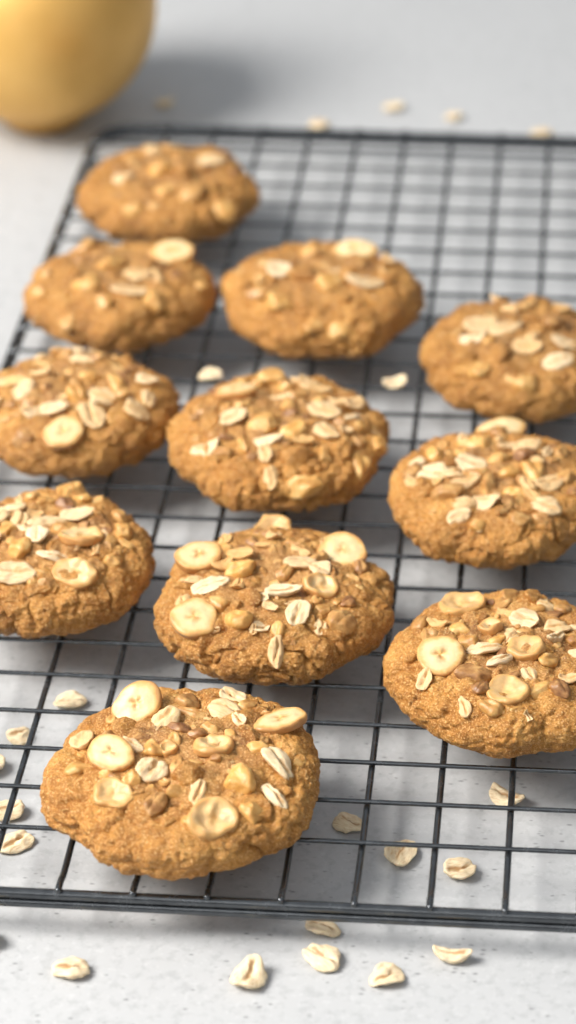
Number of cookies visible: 11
